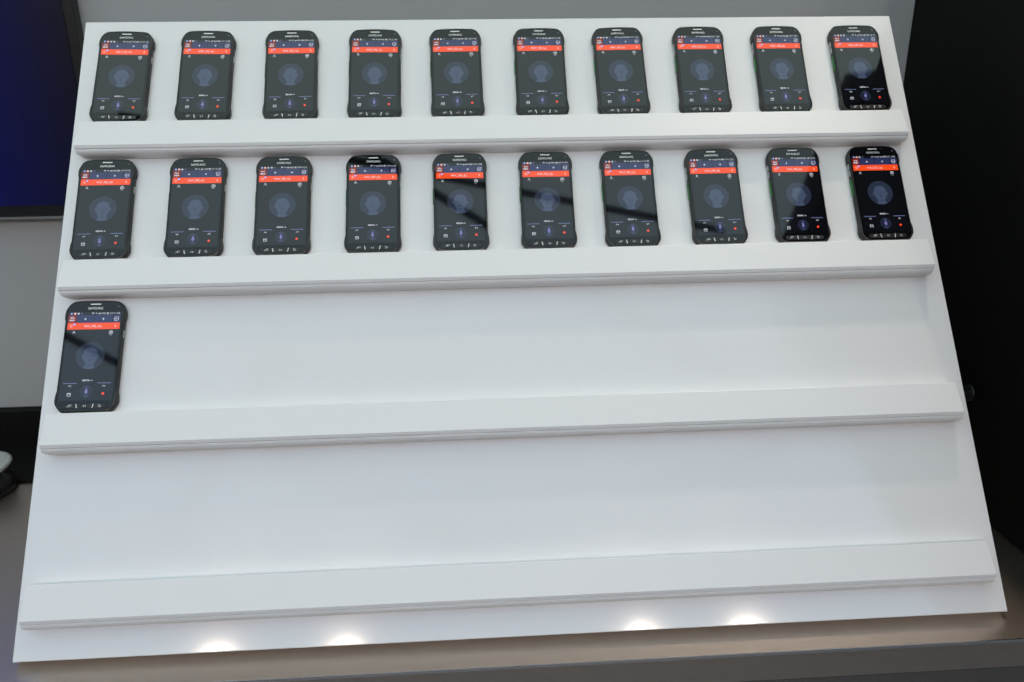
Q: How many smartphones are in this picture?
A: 21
